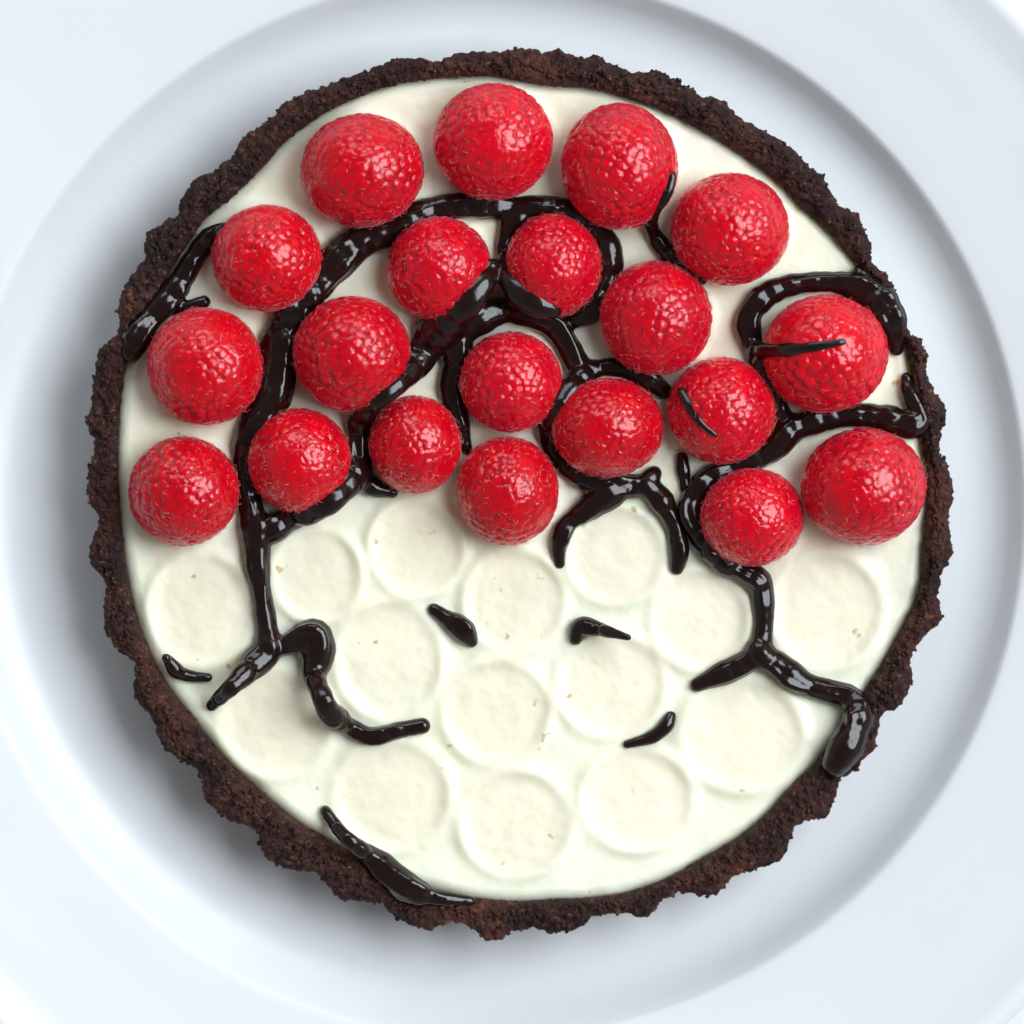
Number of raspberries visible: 20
